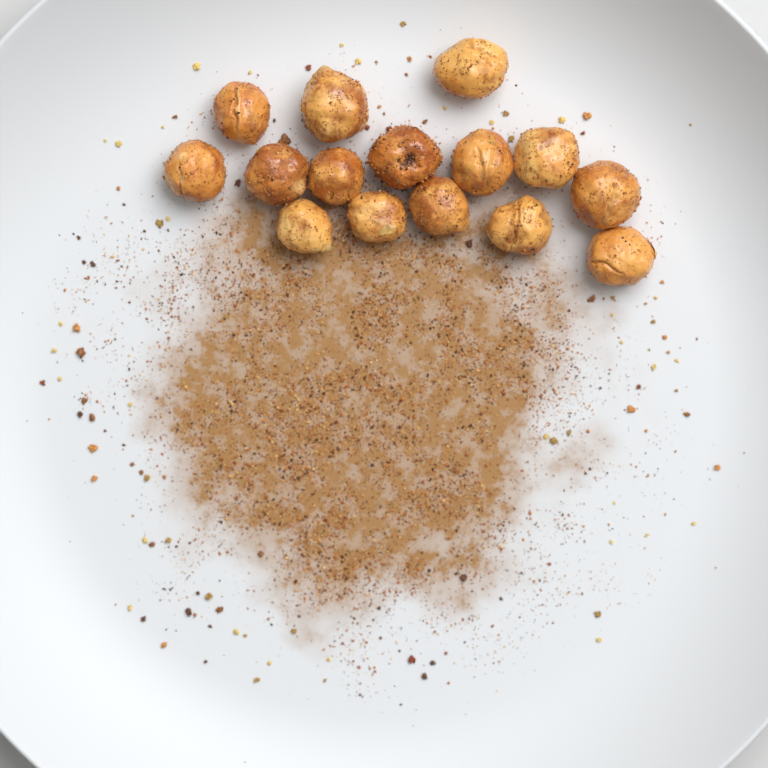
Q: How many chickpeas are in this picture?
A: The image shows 15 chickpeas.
